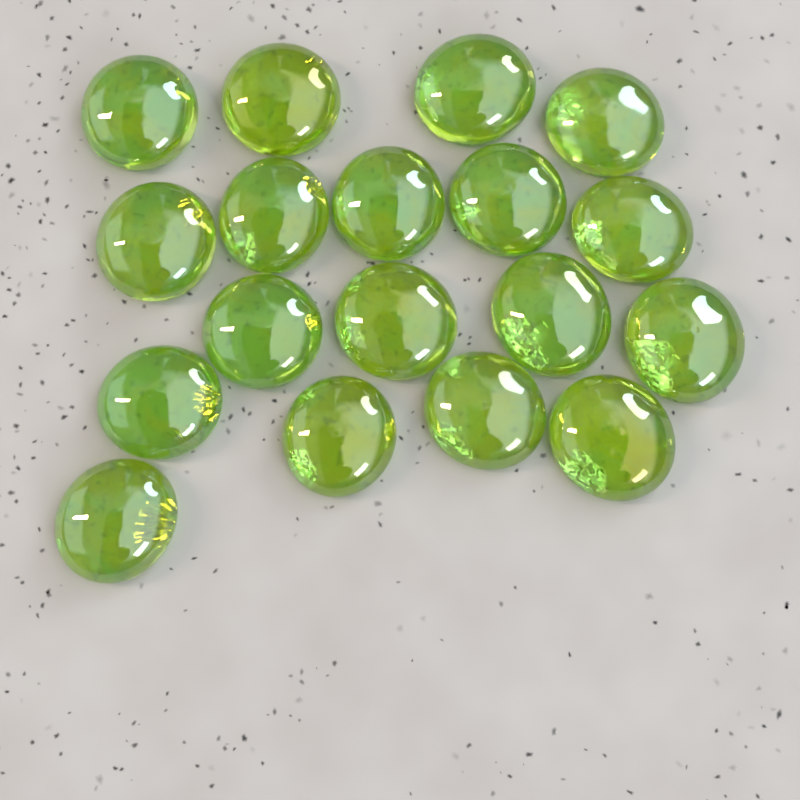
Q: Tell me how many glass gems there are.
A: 18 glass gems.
